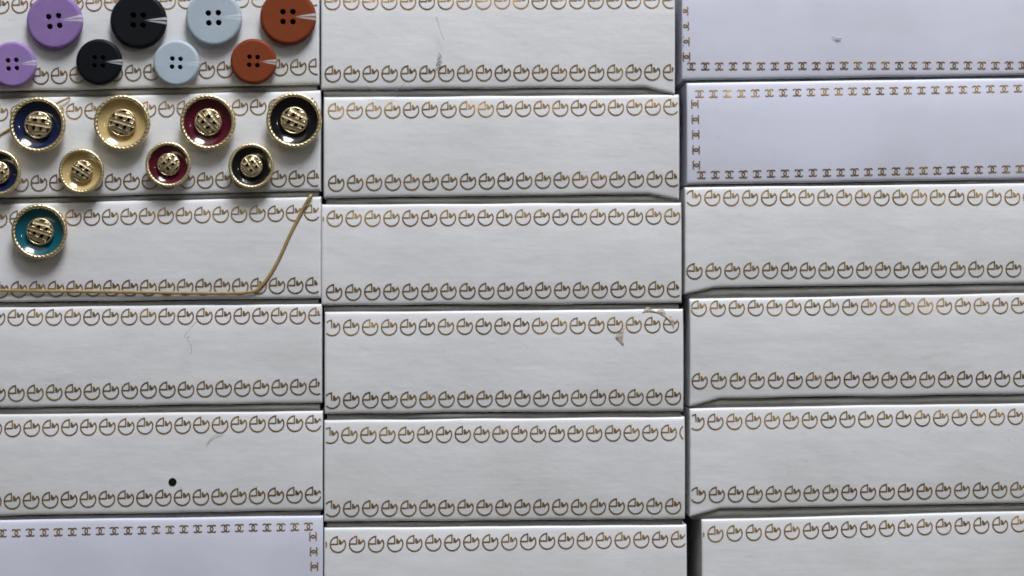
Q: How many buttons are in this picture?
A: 17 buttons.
